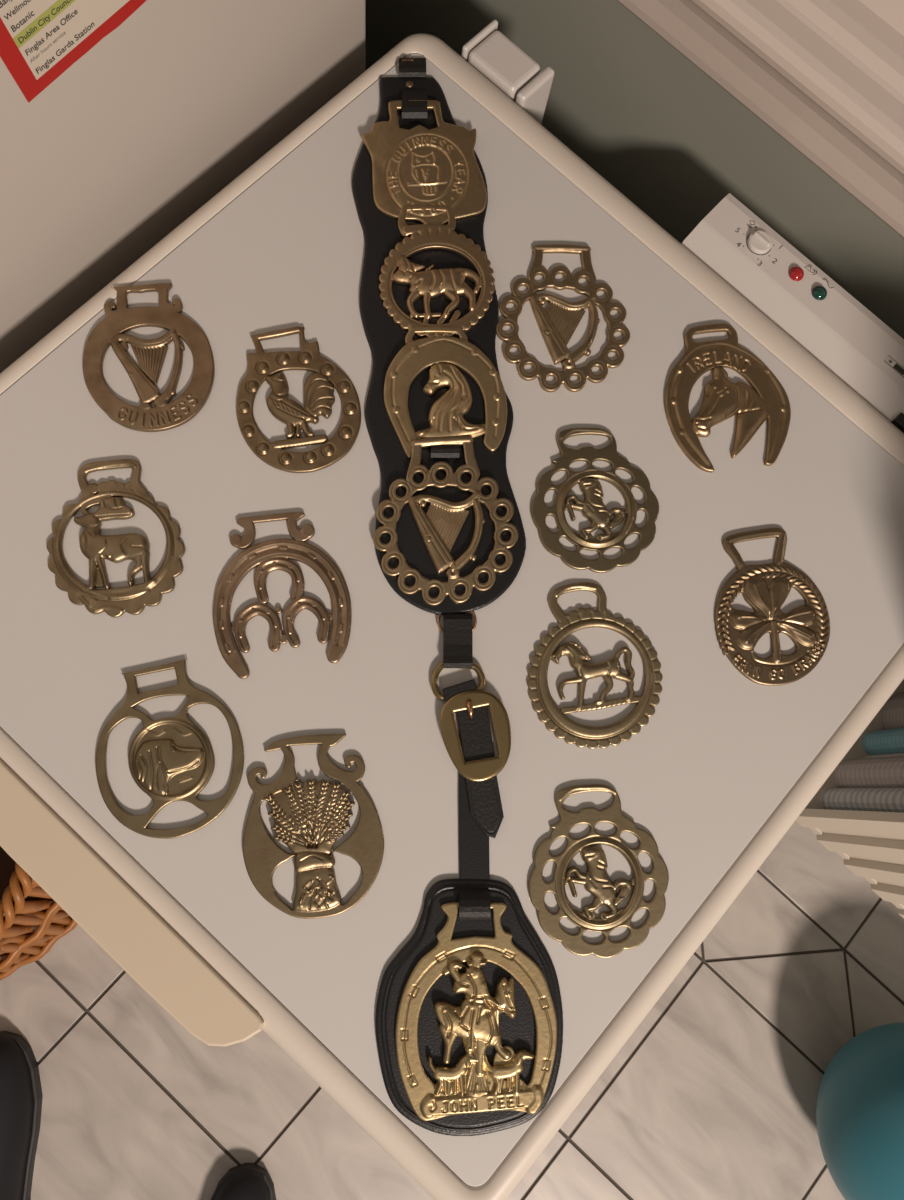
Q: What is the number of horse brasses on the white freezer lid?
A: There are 17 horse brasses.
